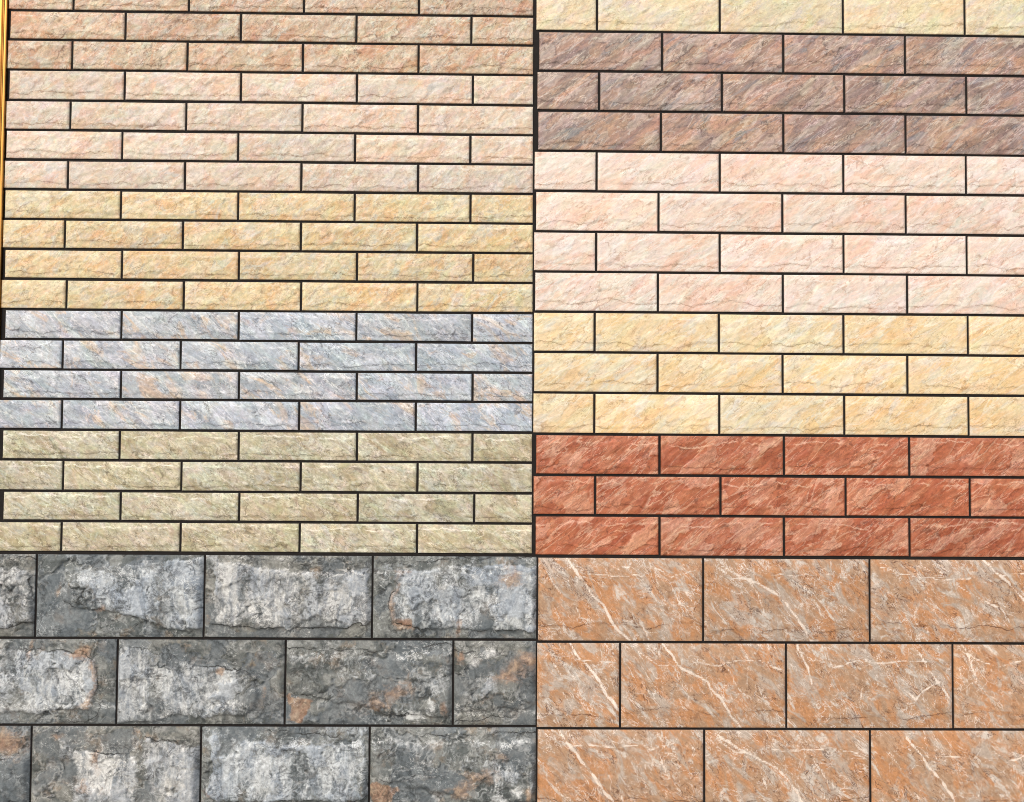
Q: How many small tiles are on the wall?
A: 158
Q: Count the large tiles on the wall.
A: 22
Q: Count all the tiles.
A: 180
